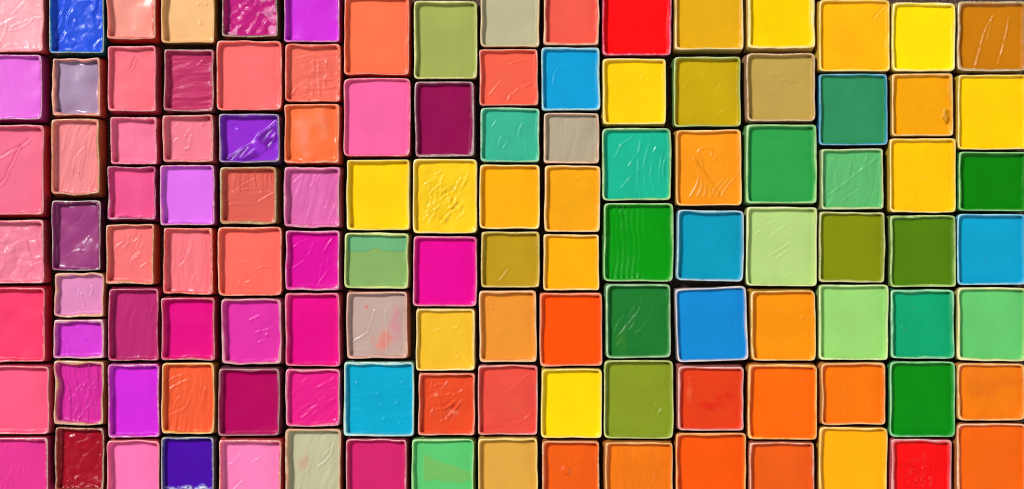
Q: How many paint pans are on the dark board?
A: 119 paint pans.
